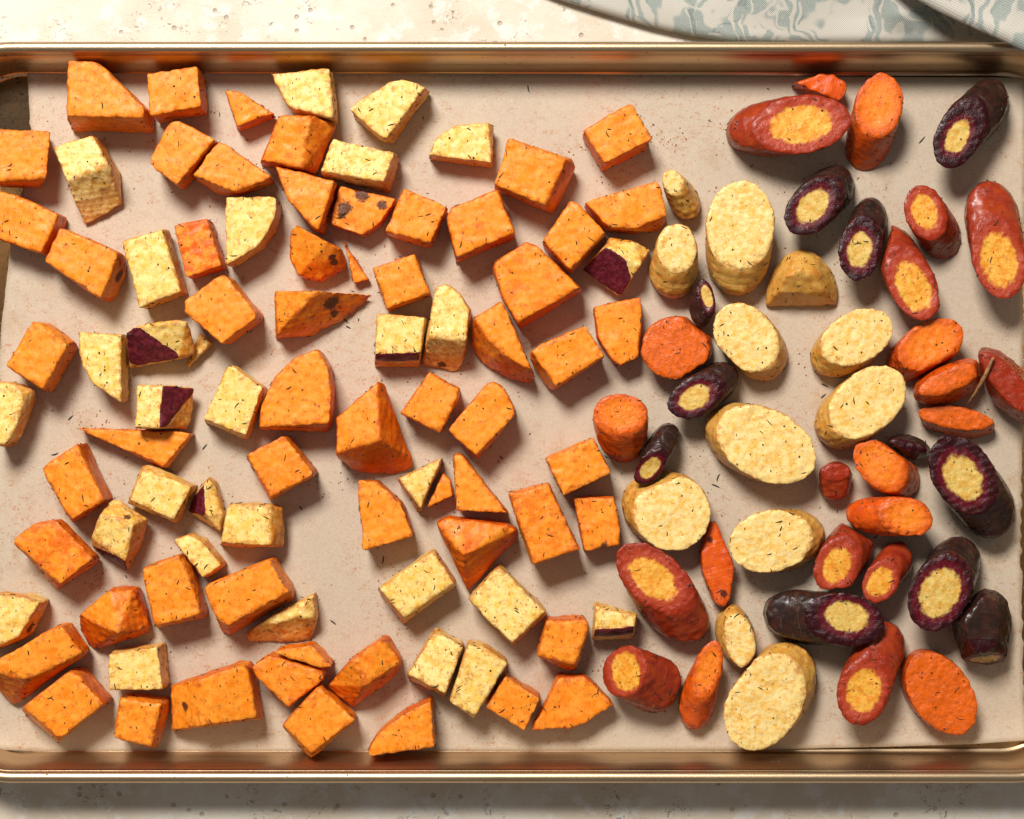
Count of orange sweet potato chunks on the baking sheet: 58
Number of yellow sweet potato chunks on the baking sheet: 30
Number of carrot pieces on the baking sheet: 46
